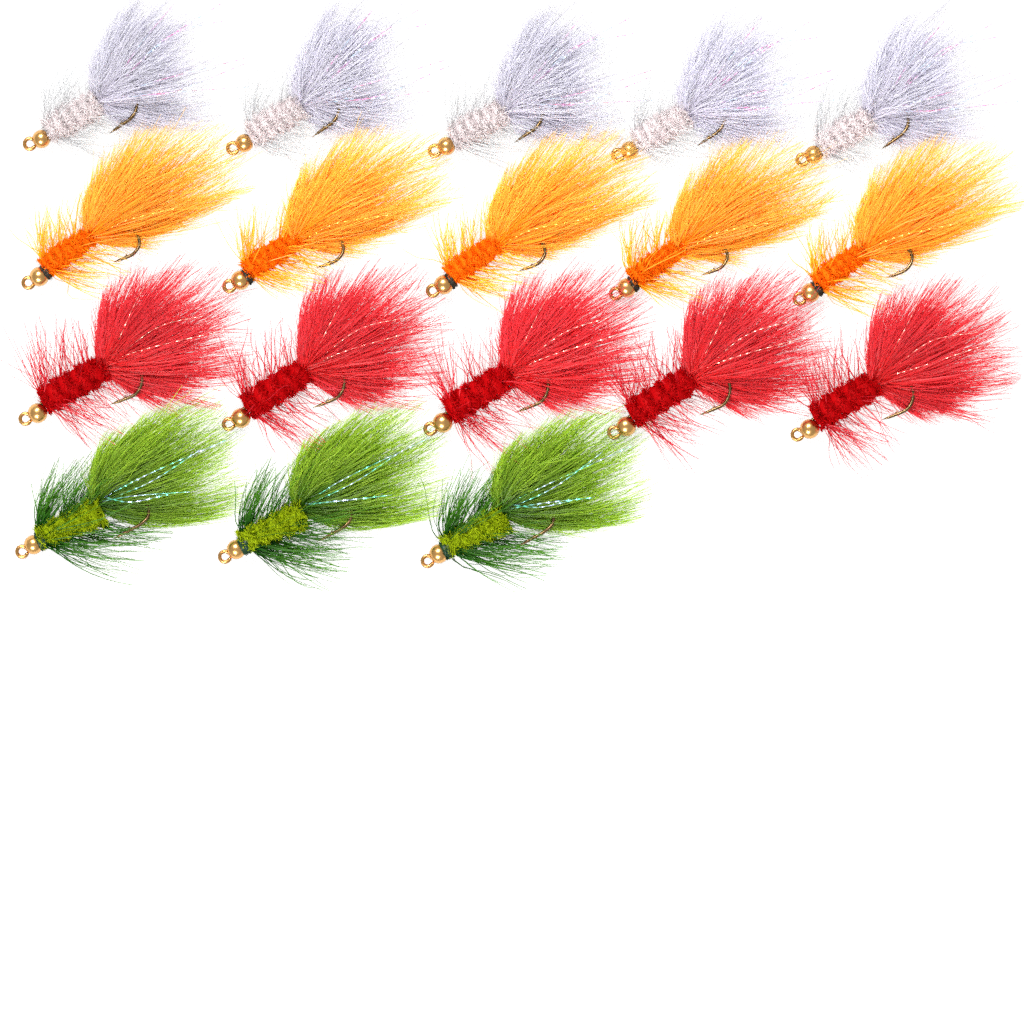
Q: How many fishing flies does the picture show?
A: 18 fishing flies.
